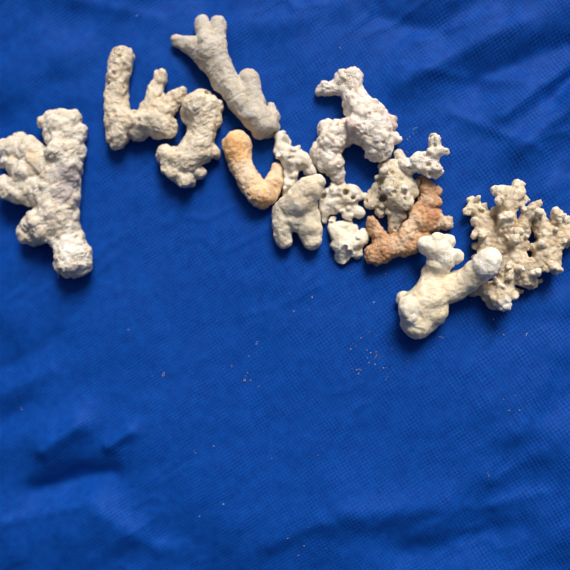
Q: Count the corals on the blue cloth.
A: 14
